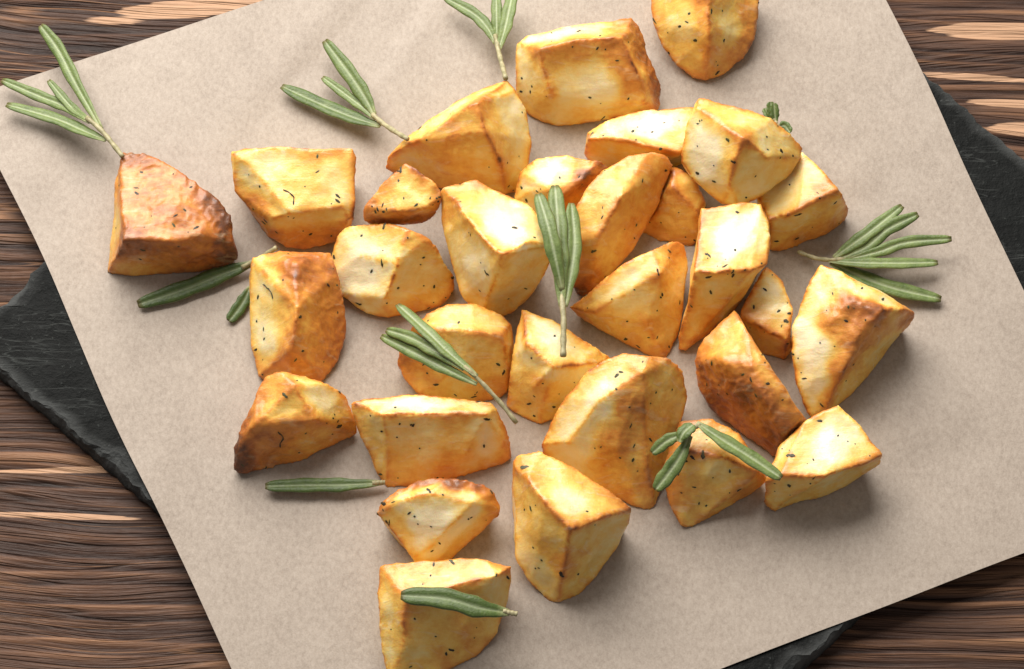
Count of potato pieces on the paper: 30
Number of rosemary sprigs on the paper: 11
